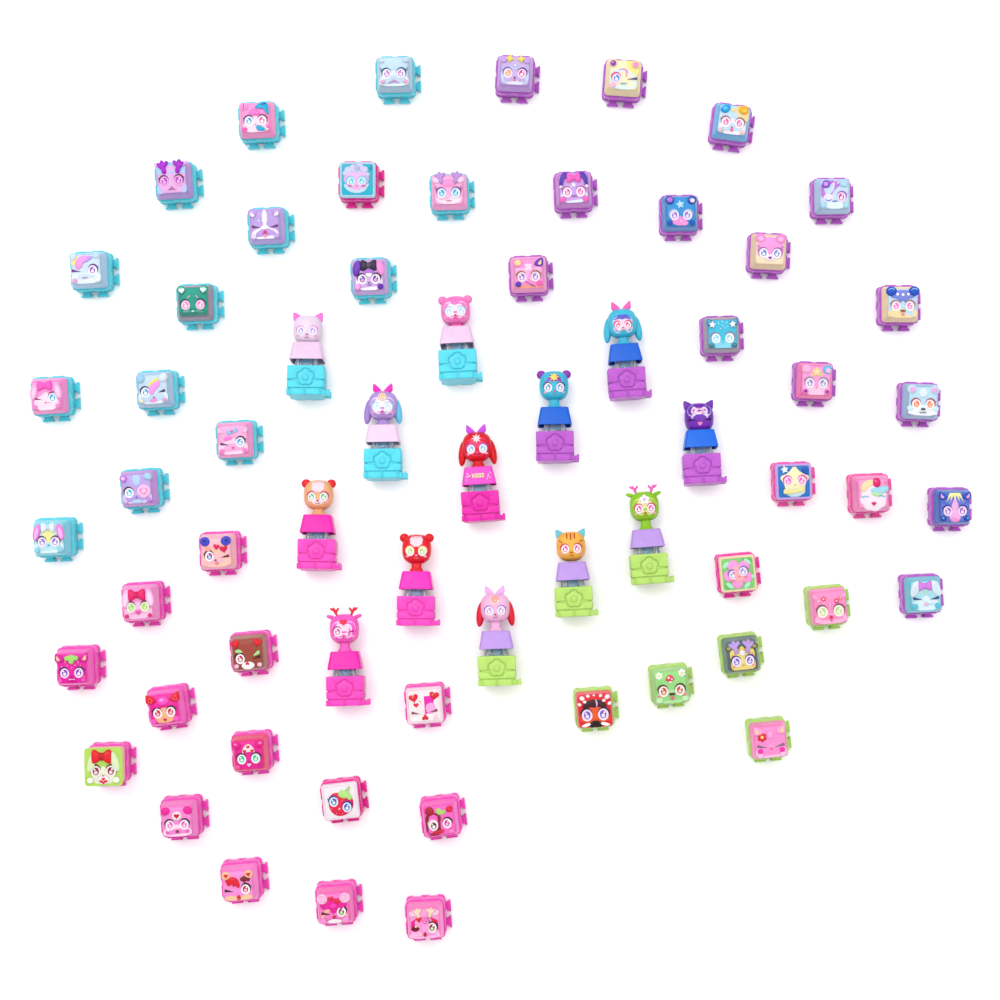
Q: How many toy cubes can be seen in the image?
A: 50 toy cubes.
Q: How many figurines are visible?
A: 13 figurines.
